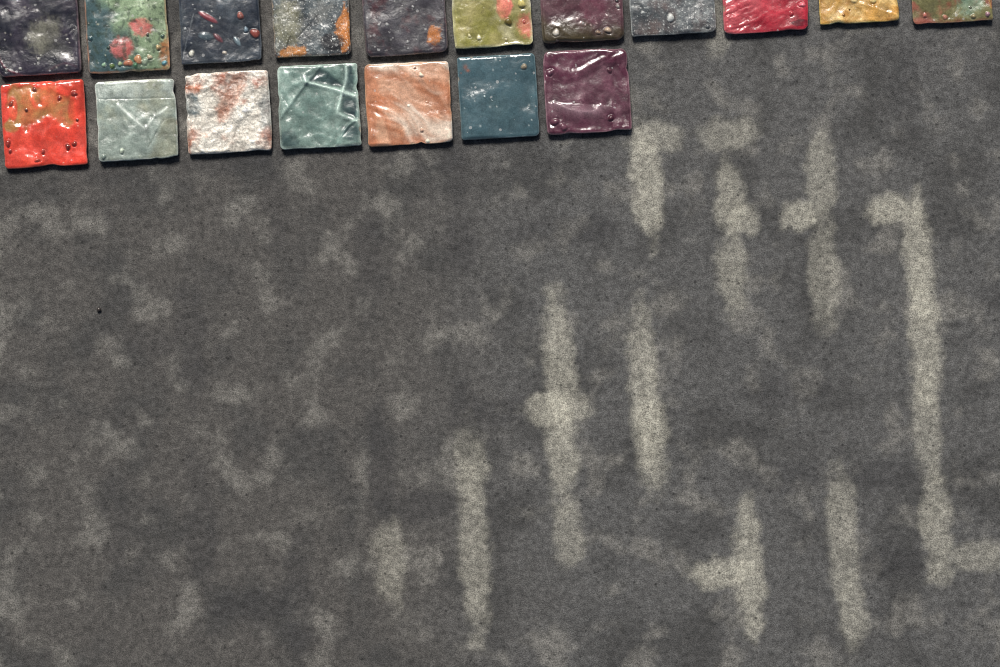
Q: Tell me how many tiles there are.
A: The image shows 18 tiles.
